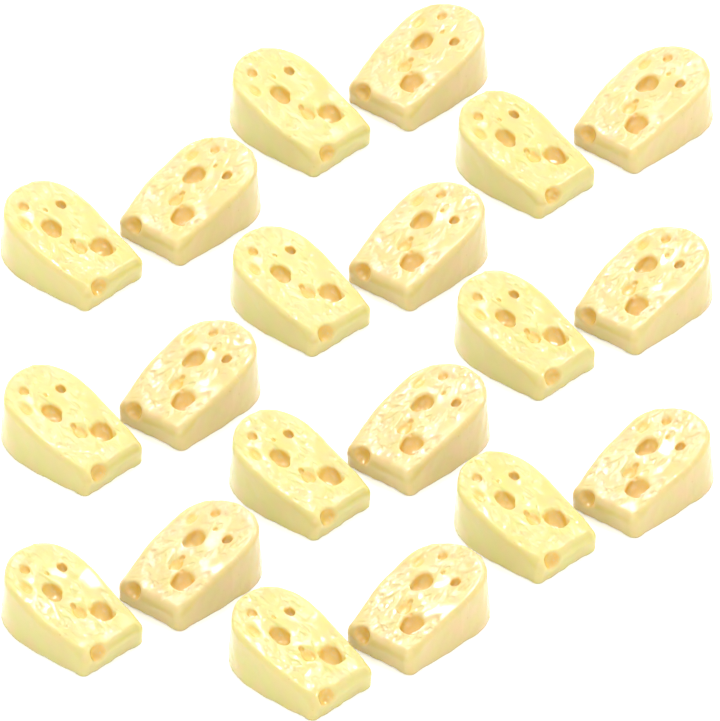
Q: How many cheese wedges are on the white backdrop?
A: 20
